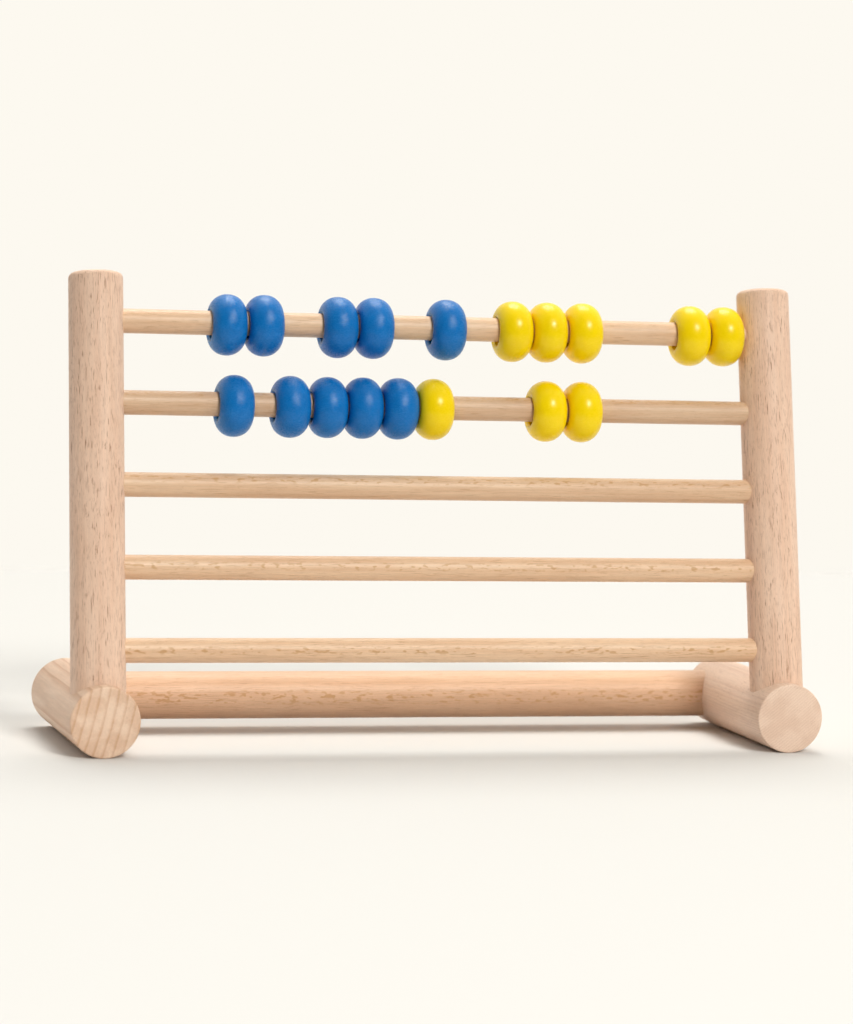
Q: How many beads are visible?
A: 18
